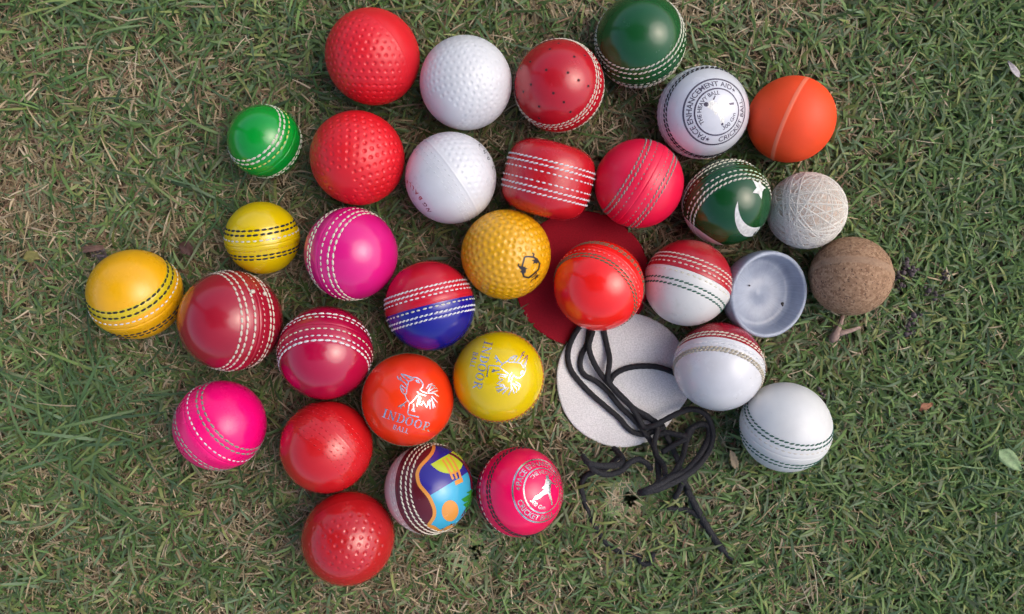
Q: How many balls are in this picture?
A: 32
